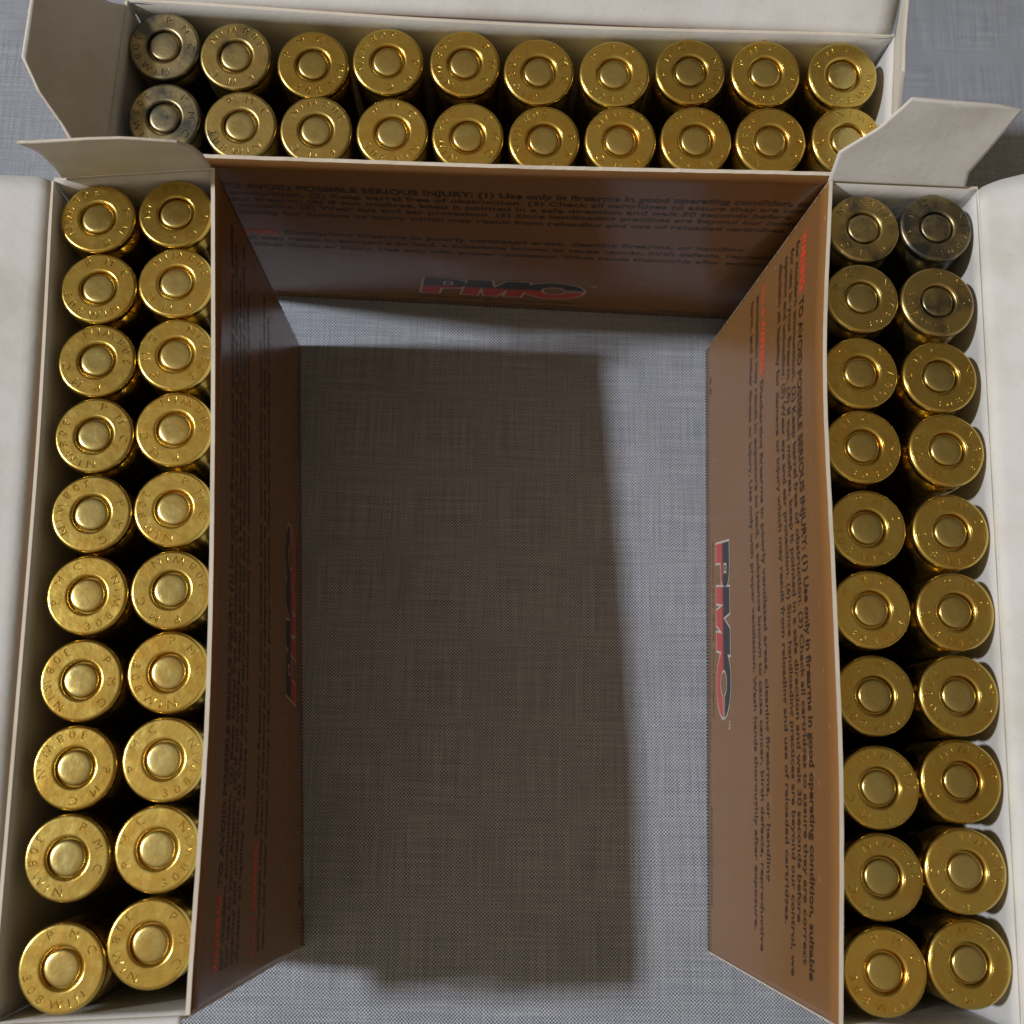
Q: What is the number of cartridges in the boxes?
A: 60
